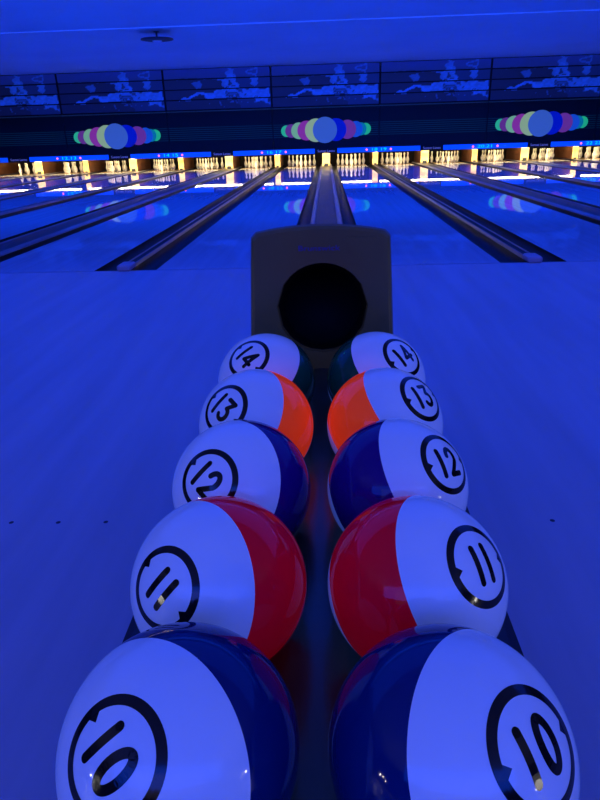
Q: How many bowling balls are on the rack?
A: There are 10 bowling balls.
